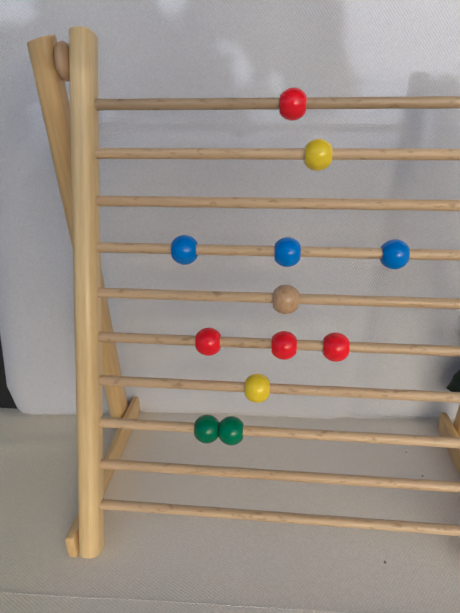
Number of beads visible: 12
